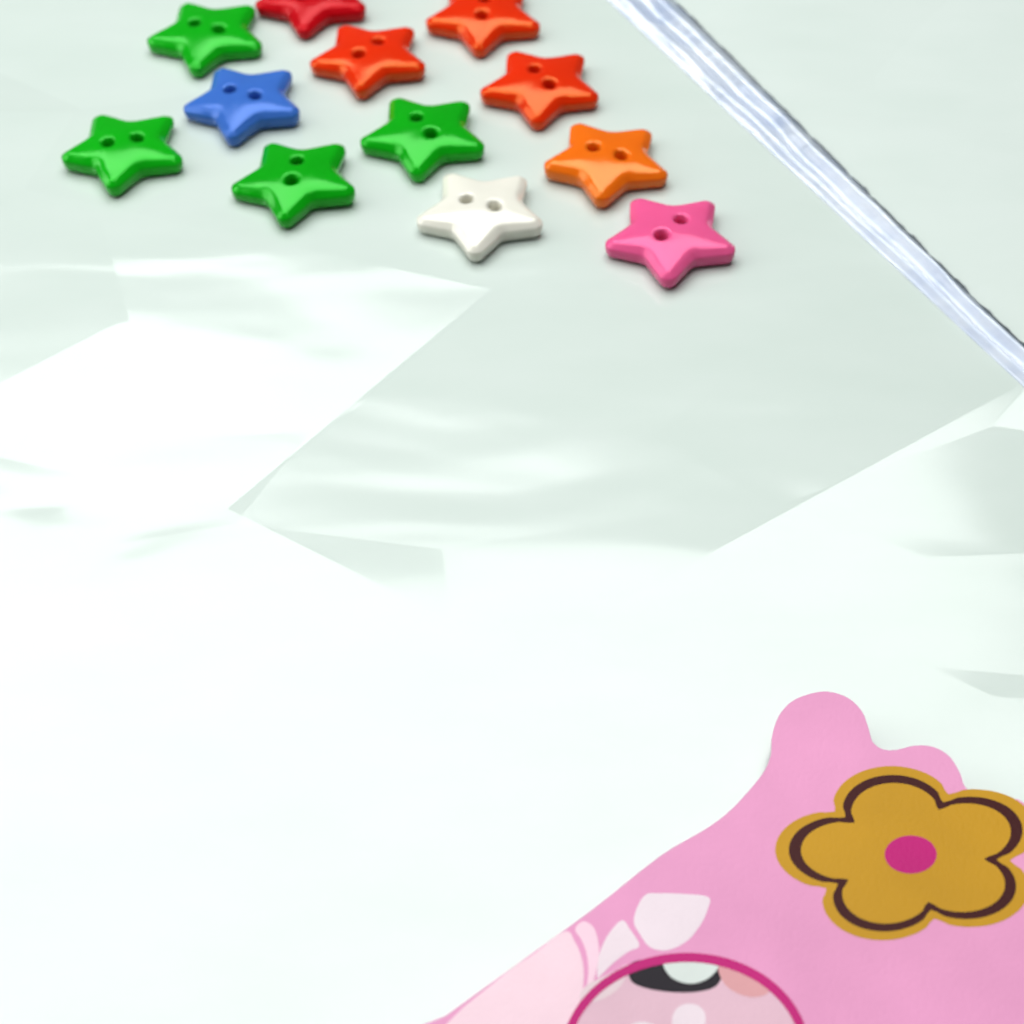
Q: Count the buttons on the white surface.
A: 12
